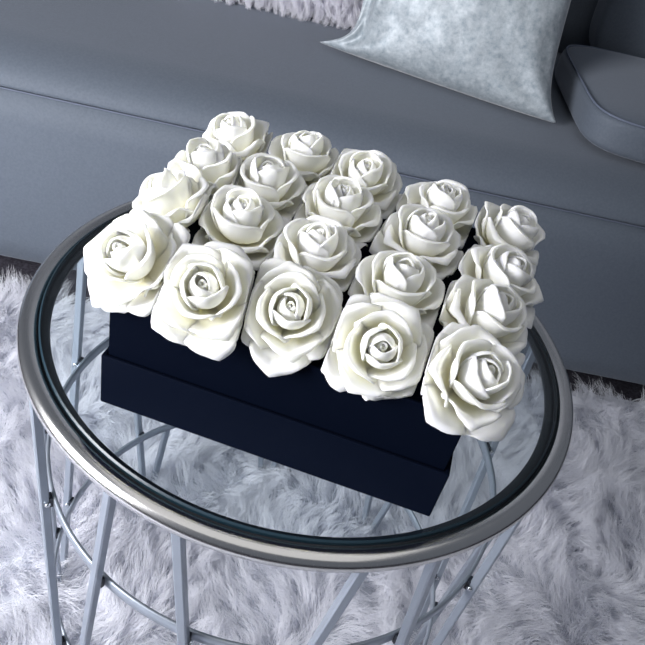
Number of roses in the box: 20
